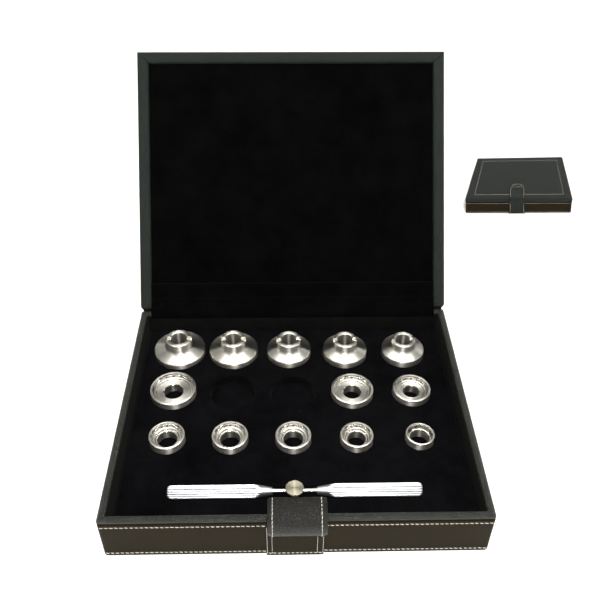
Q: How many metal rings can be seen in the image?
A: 13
